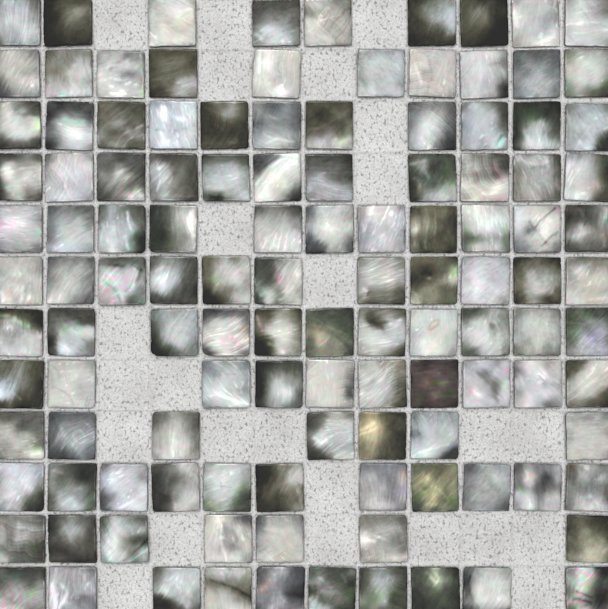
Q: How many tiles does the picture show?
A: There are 119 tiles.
